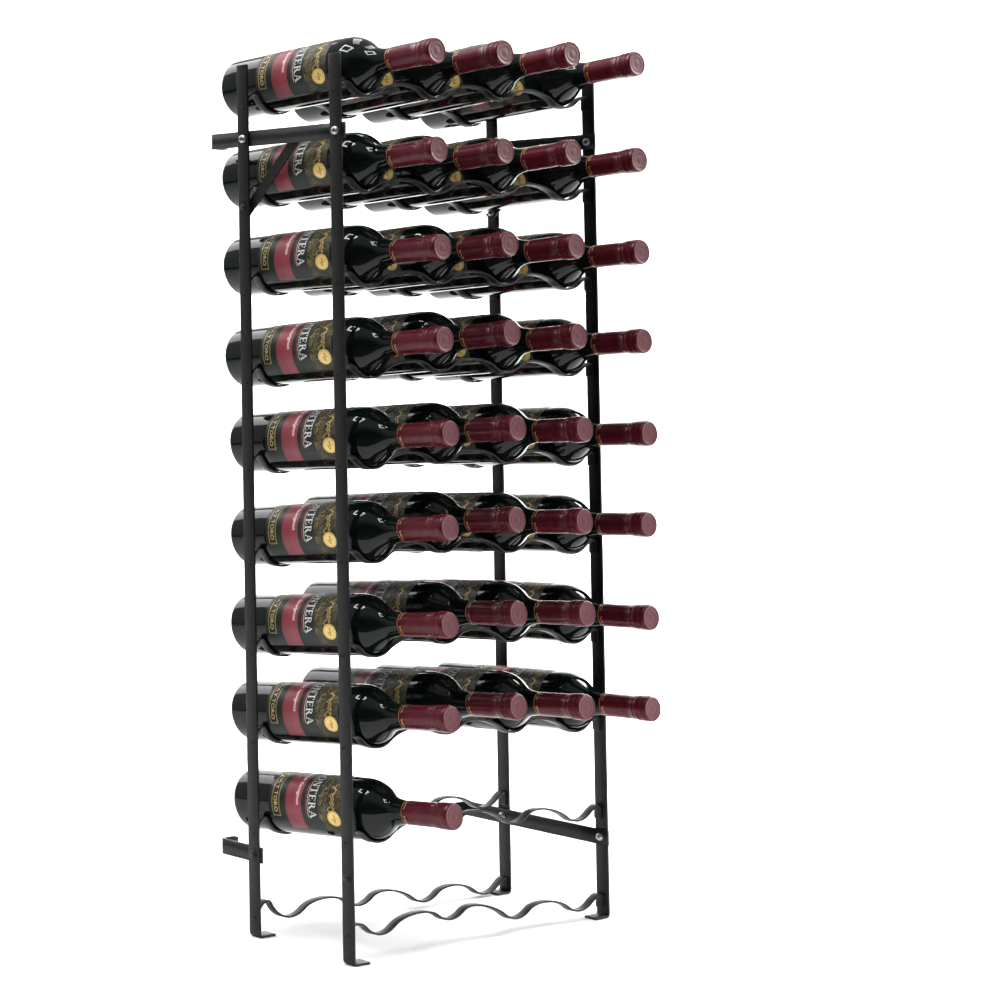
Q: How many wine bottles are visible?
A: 33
